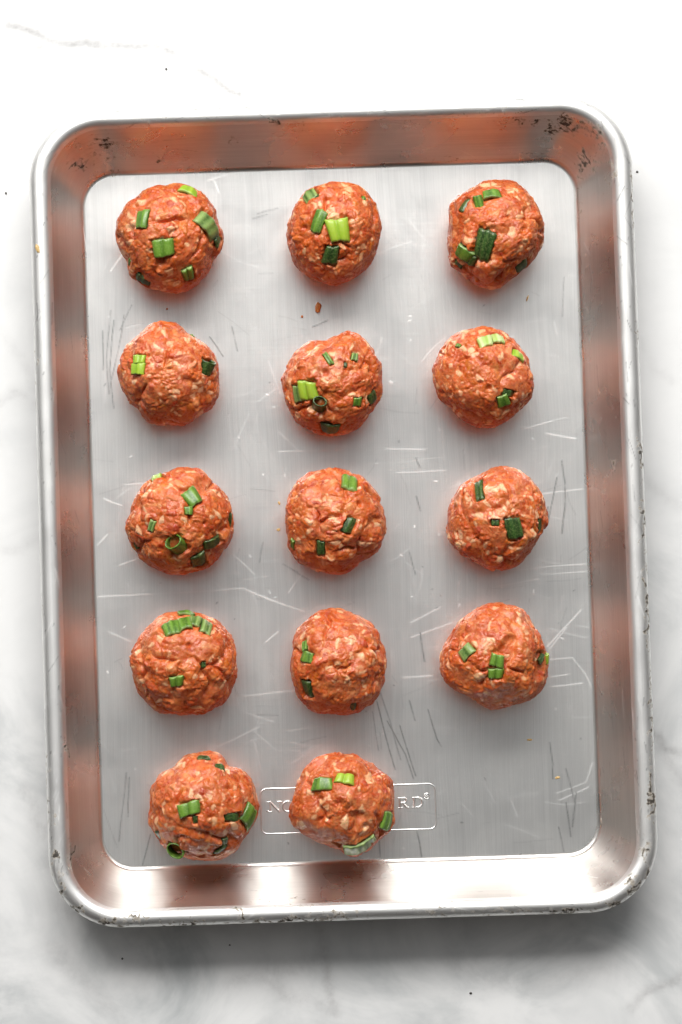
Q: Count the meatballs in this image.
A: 14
